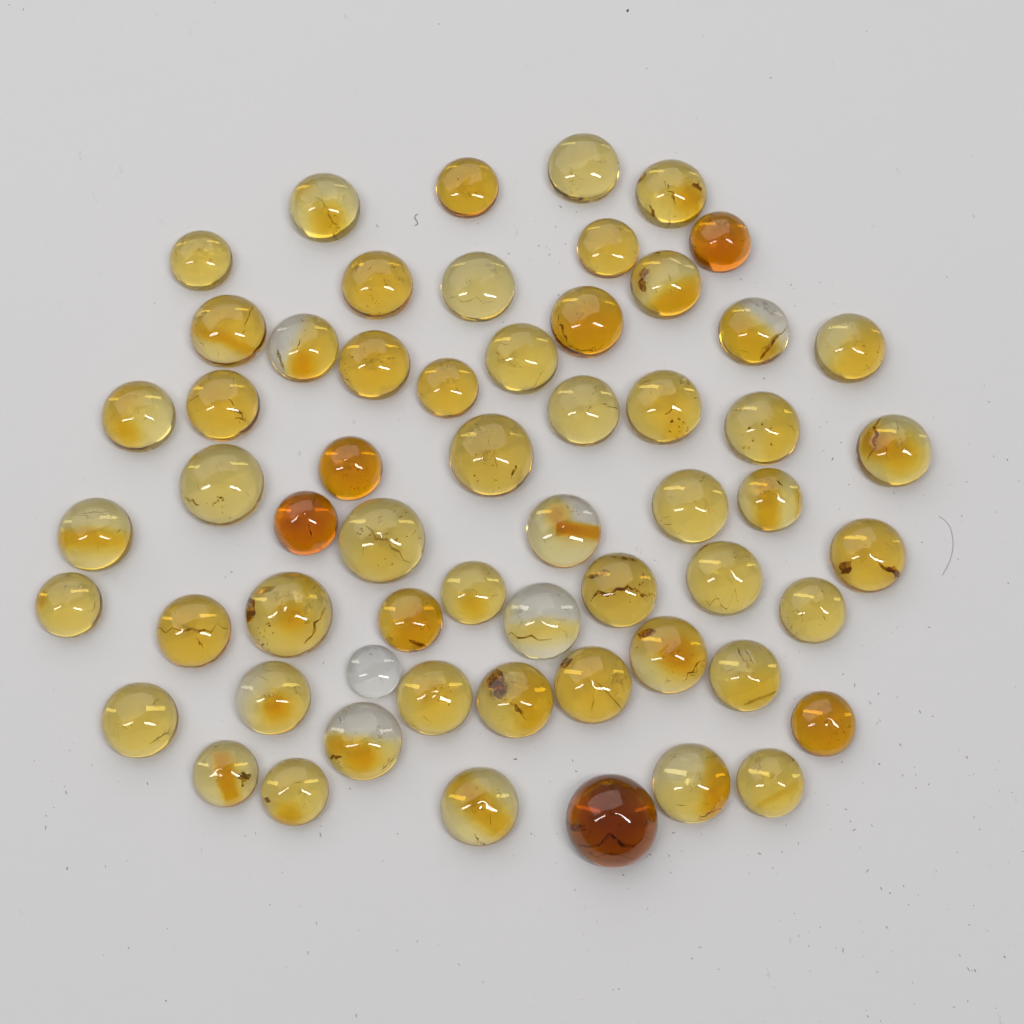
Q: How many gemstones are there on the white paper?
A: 59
